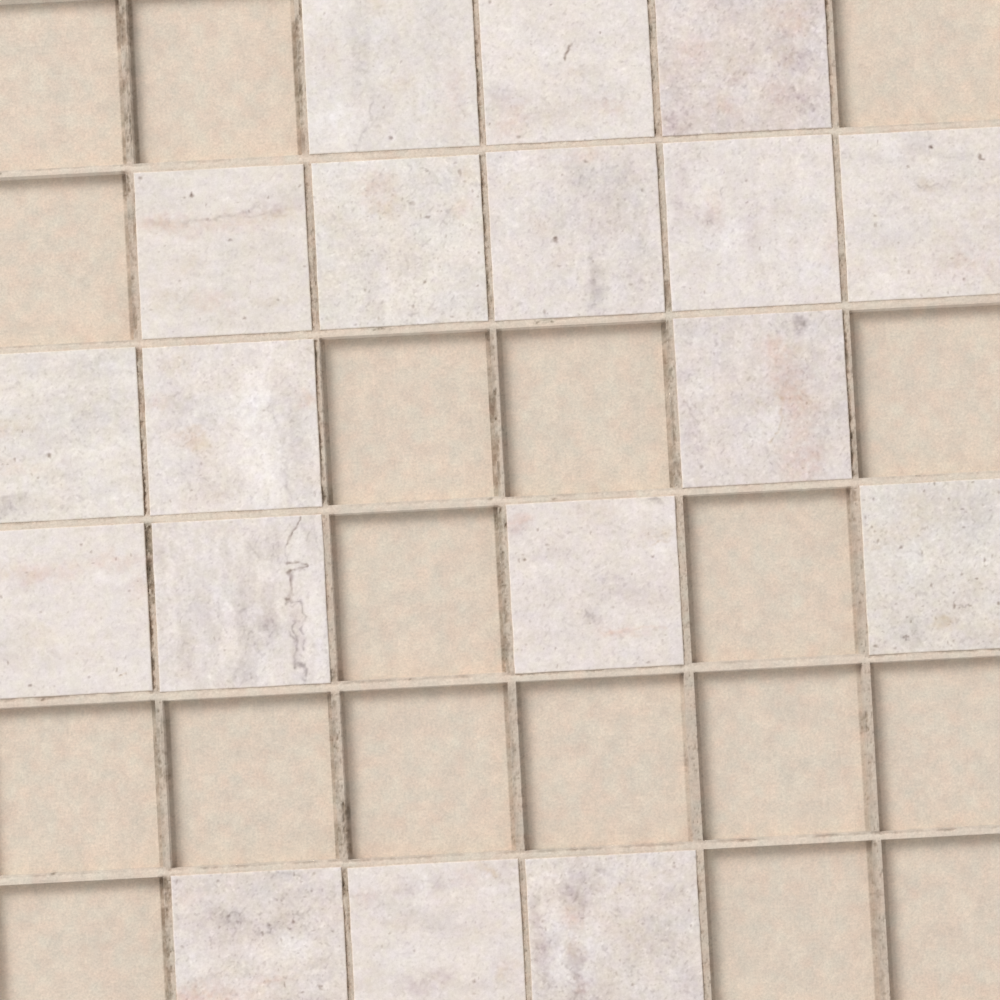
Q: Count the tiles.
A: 18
